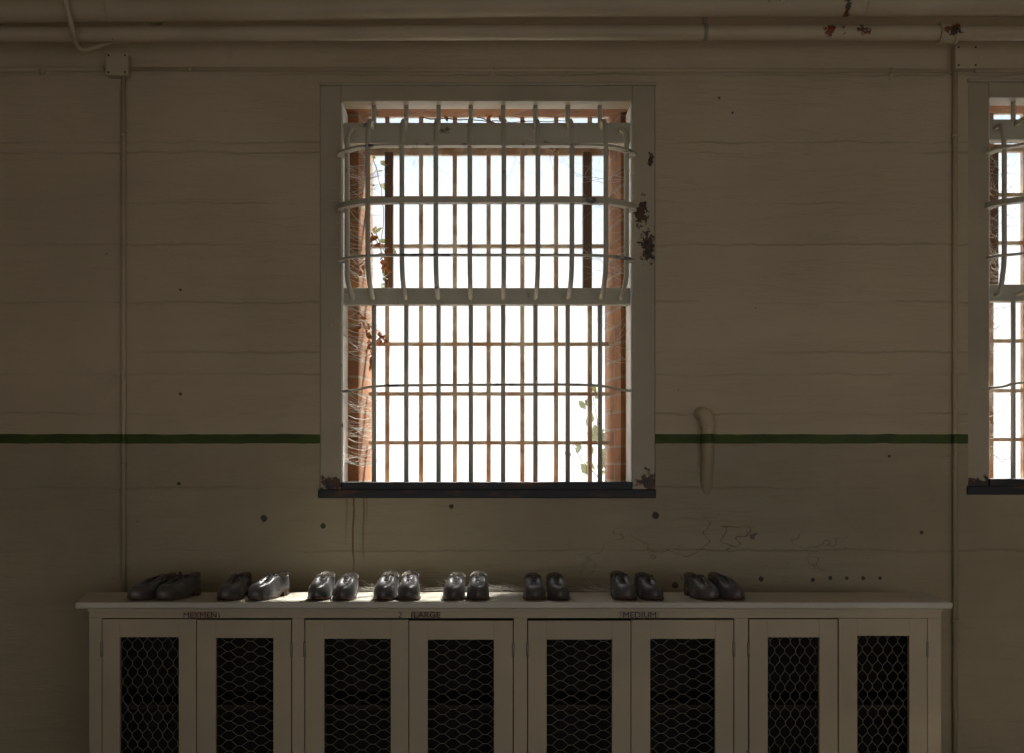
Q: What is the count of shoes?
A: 16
